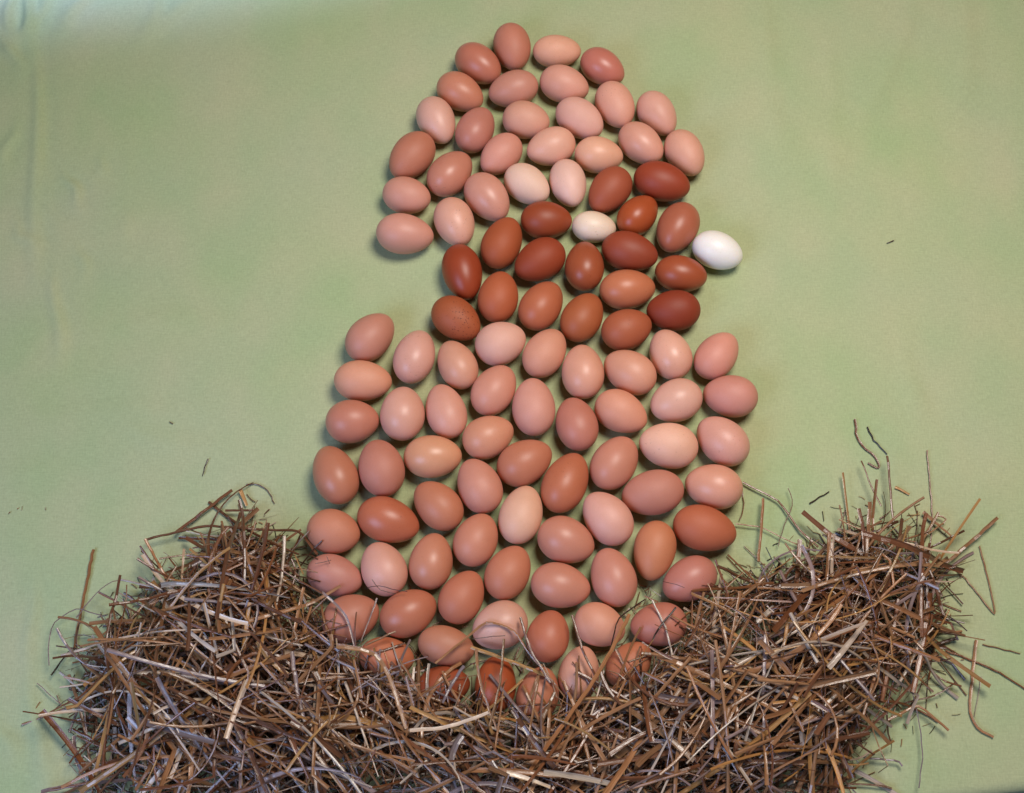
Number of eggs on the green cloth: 107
